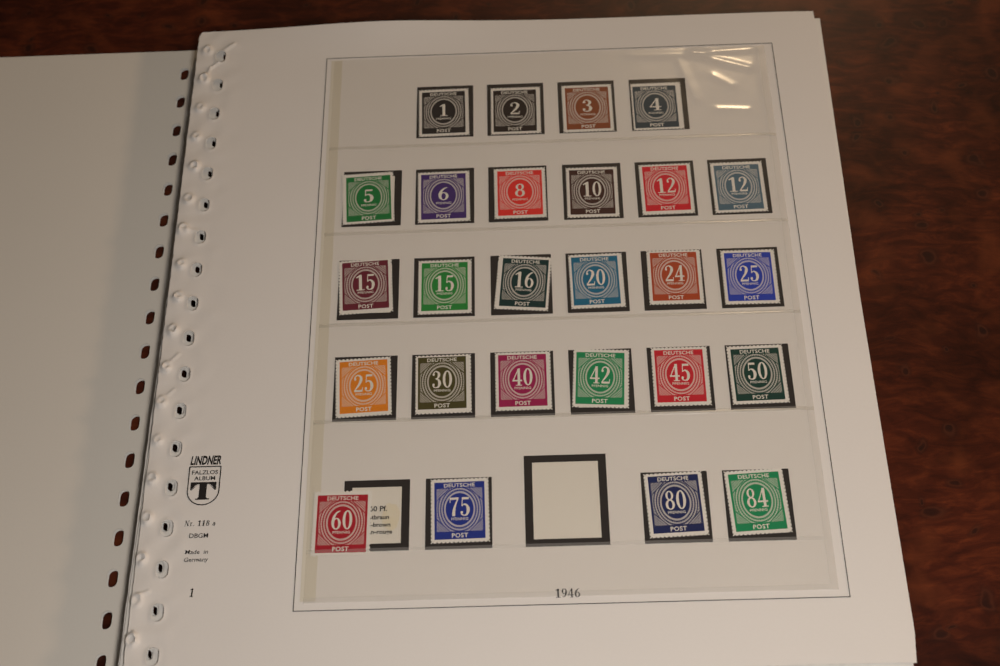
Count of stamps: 26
